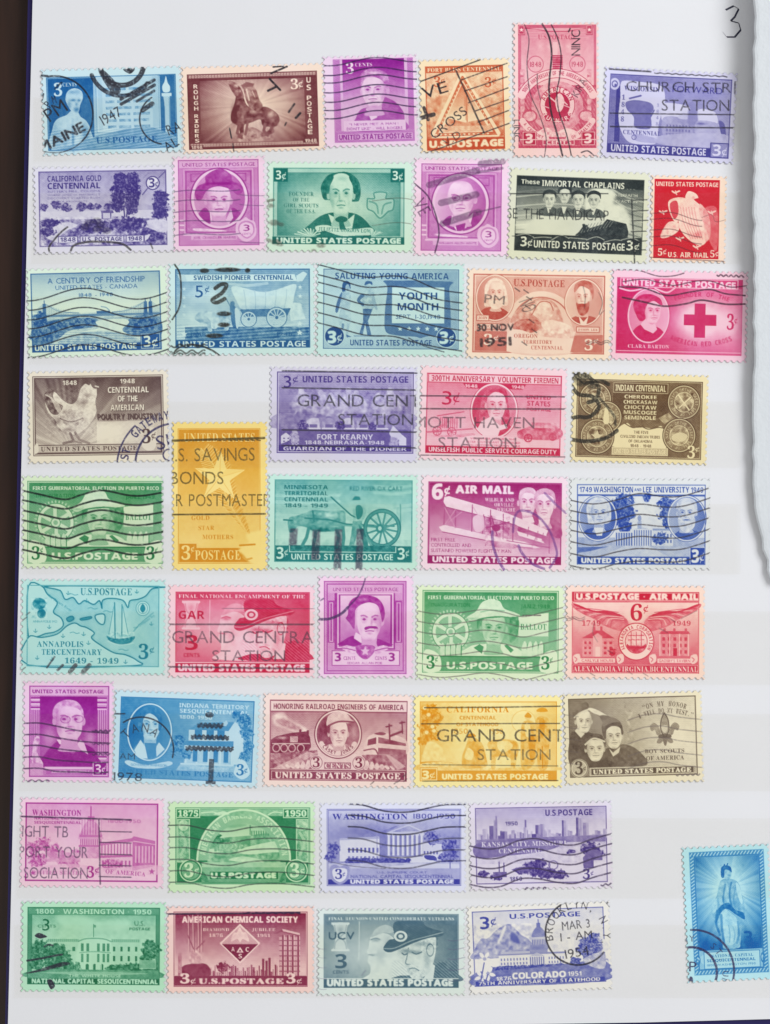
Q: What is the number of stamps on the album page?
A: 45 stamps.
